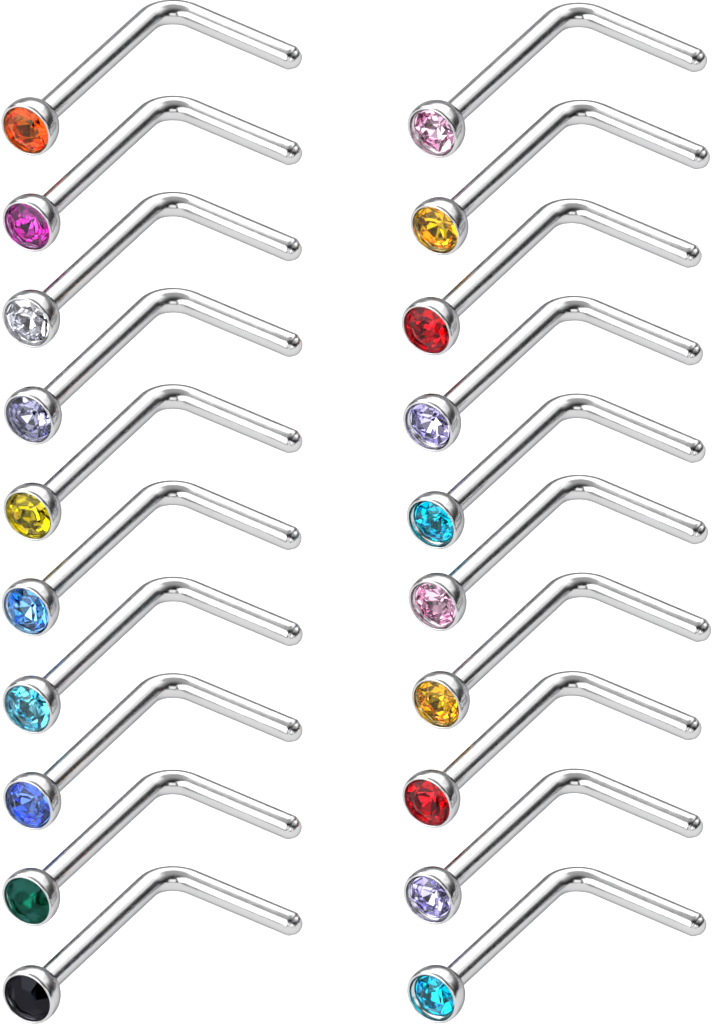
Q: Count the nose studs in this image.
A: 20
